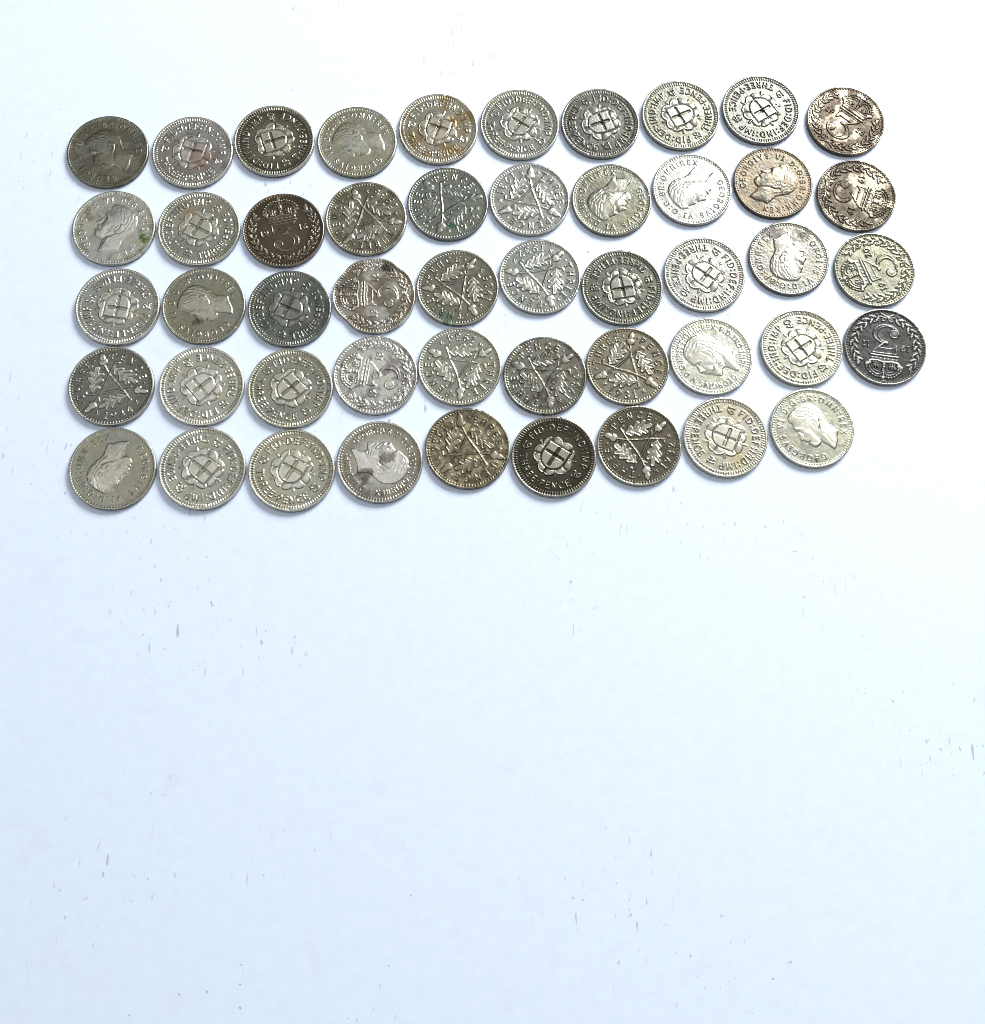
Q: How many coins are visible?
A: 49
